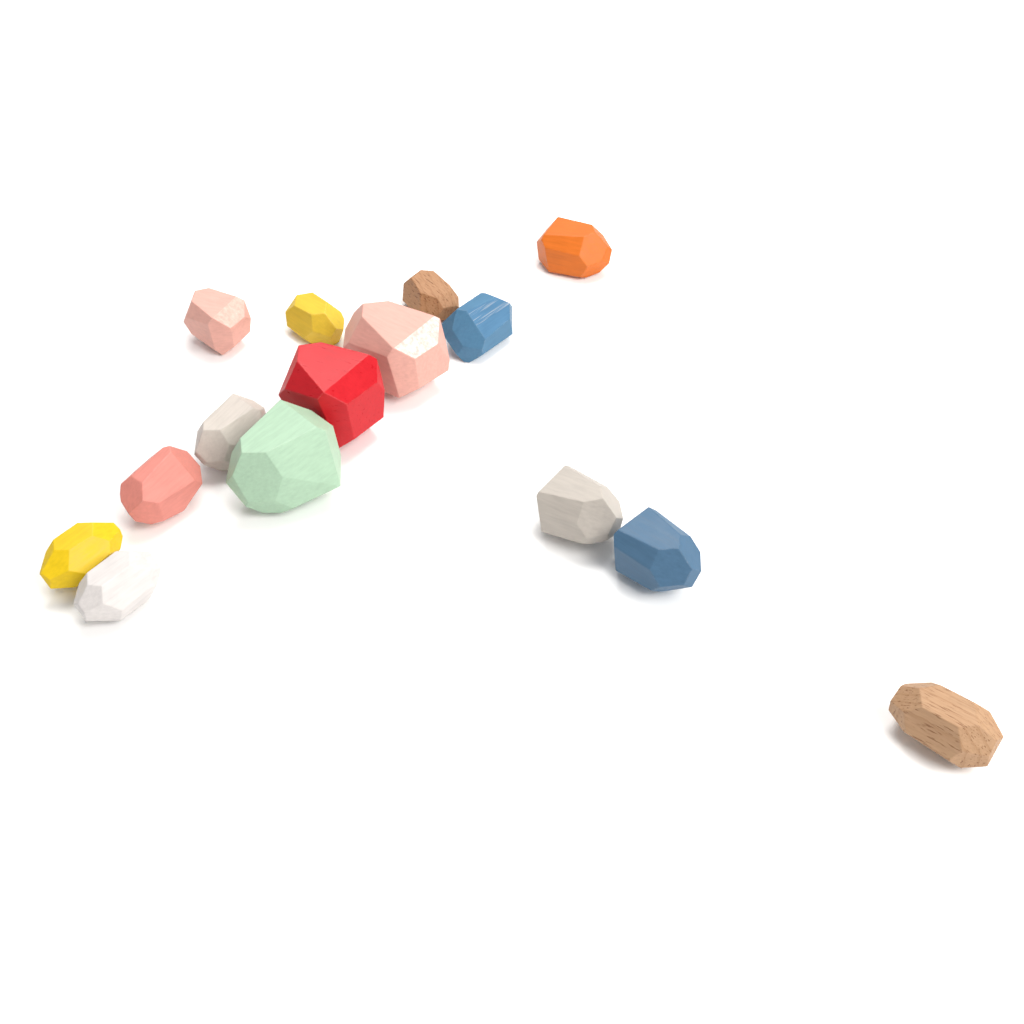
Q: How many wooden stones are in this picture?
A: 15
